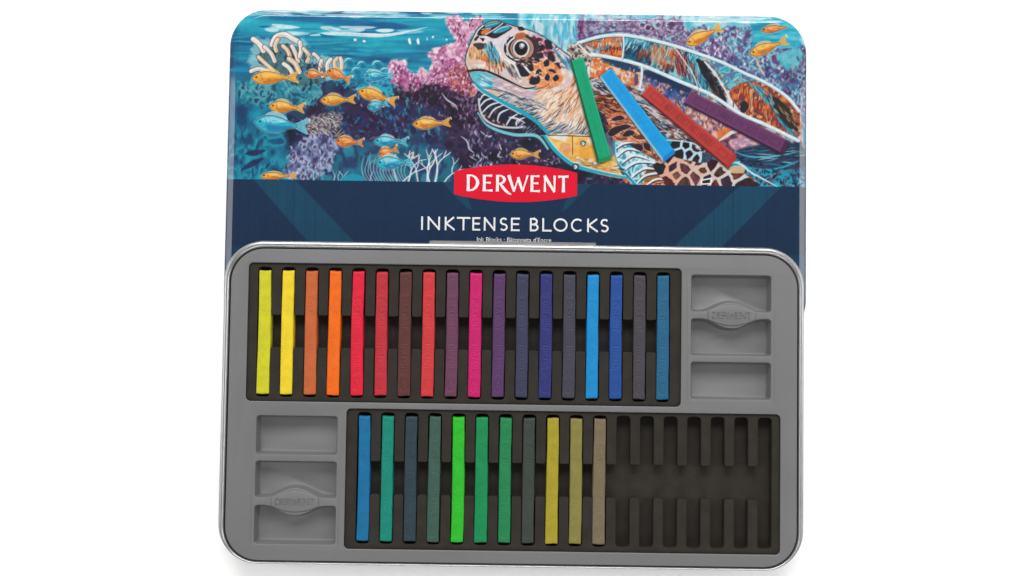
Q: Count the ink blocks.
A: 29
